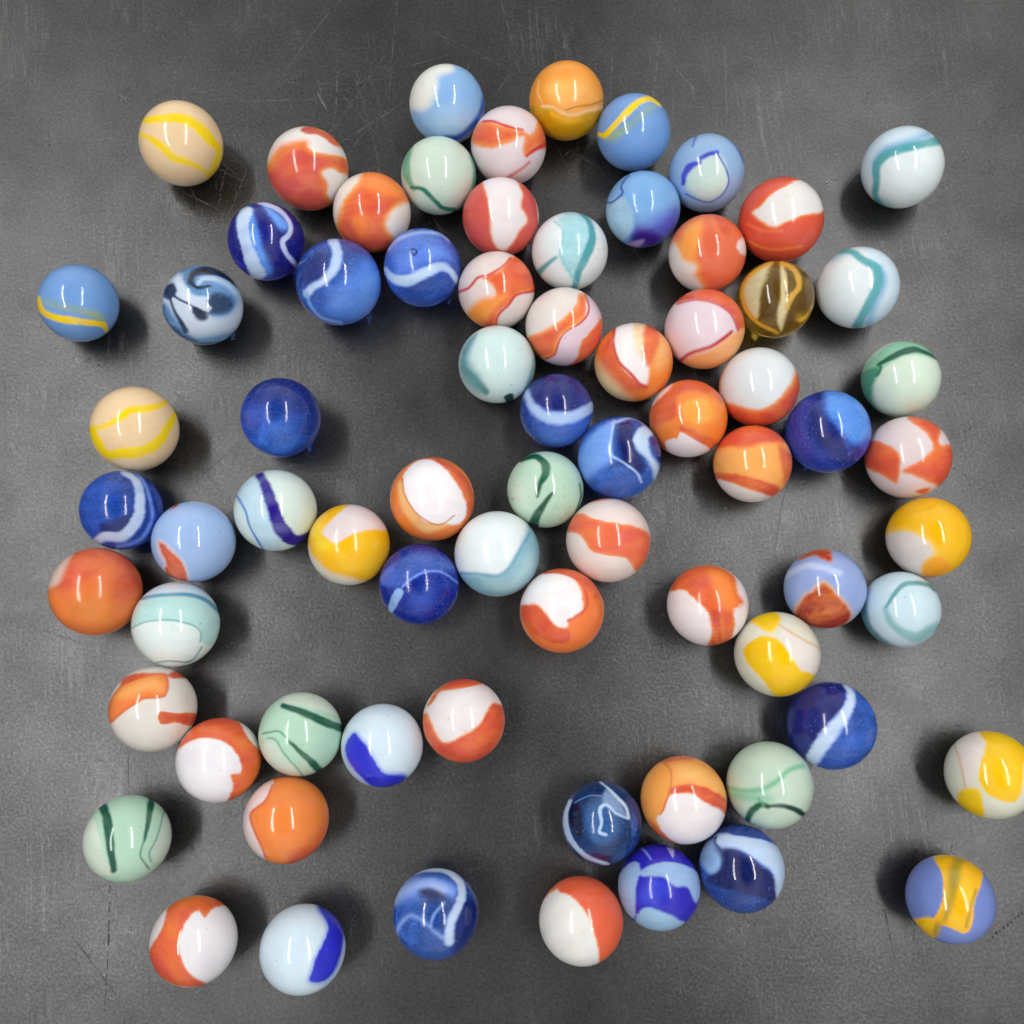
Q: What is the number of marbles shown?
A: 73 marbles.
